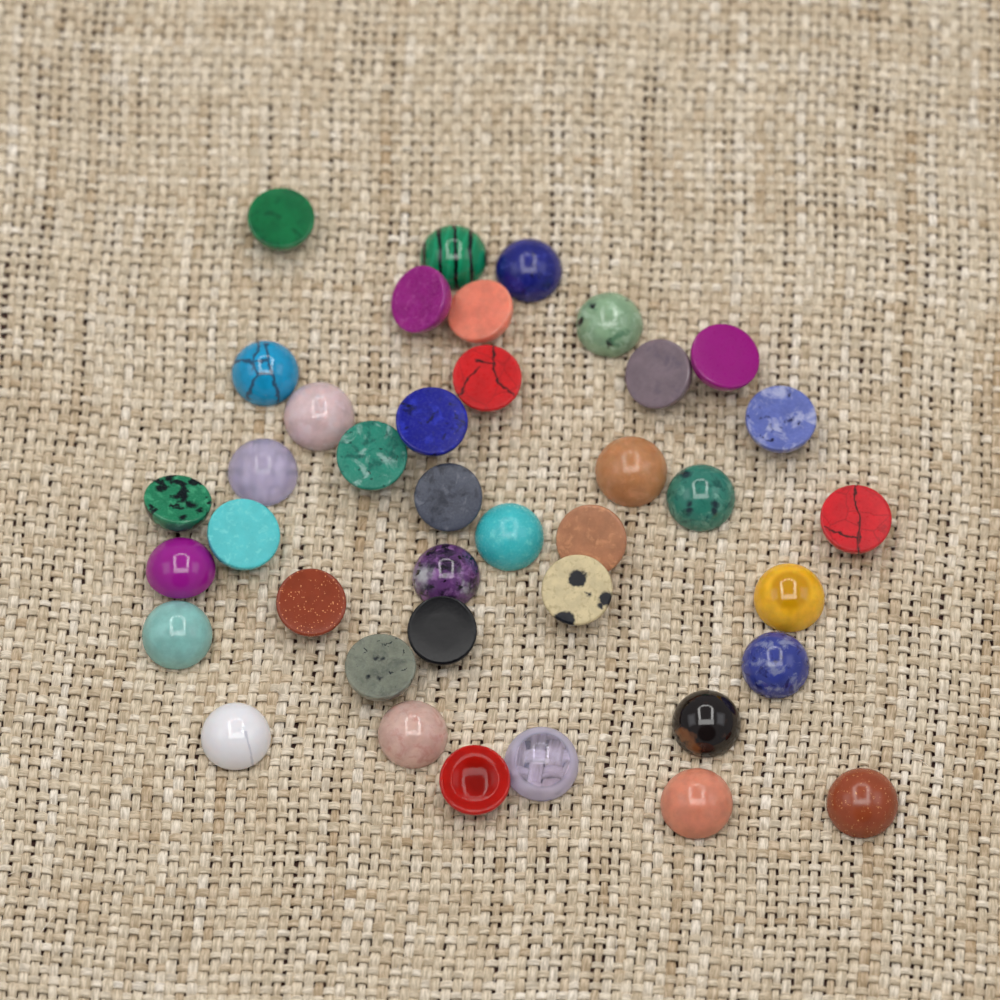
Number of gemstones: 39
